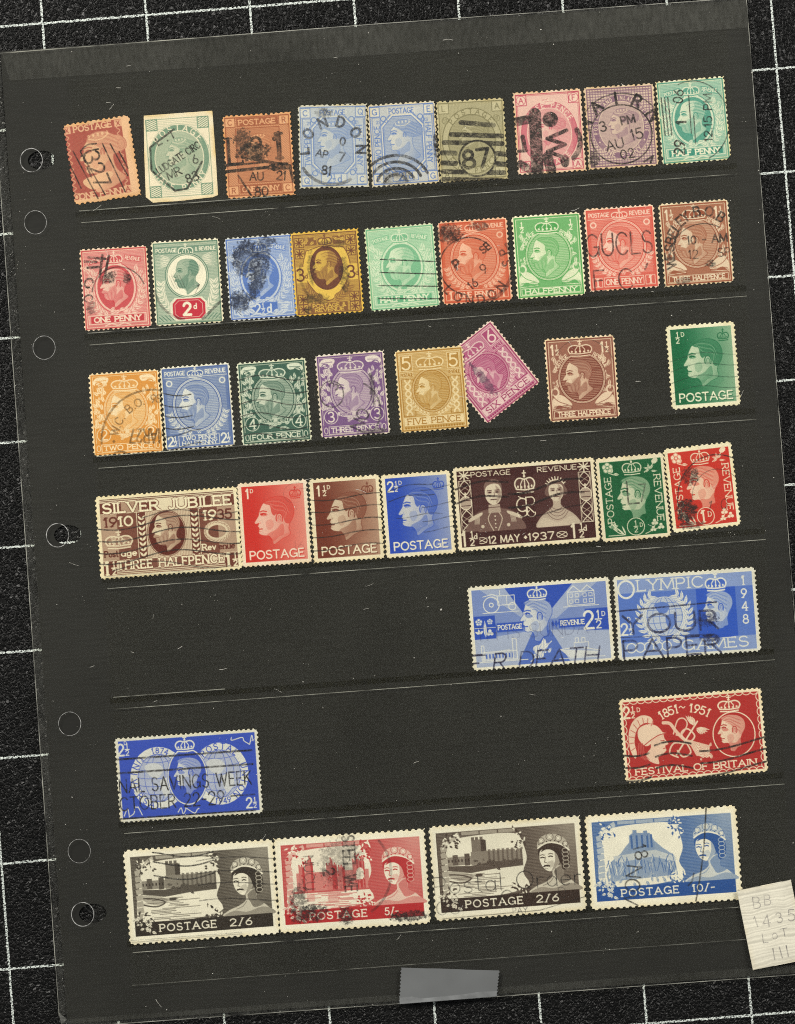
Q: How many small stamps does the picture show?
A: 31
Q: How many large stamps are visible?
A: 10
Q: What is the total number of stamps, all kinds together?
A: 41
